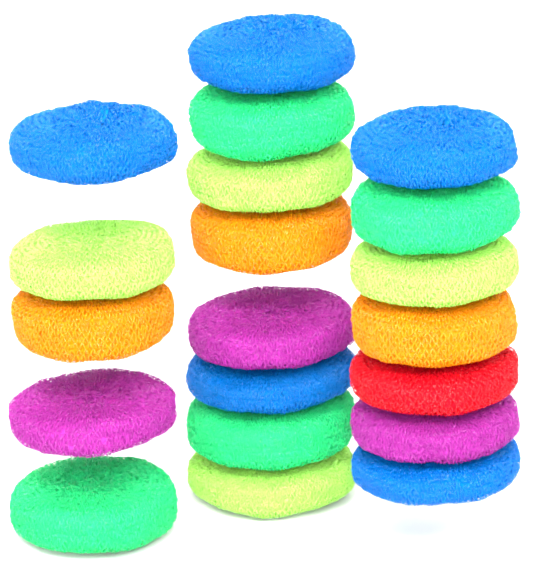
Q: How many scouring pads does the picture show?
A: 20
